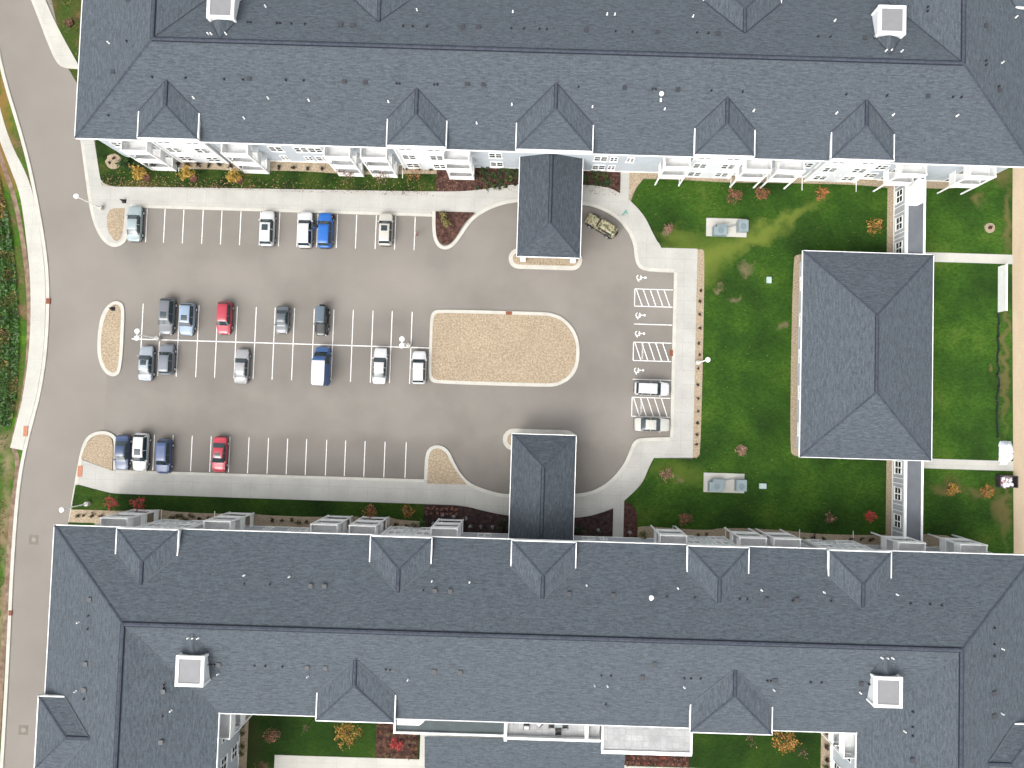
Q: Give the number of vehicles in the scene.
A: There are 23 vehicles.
